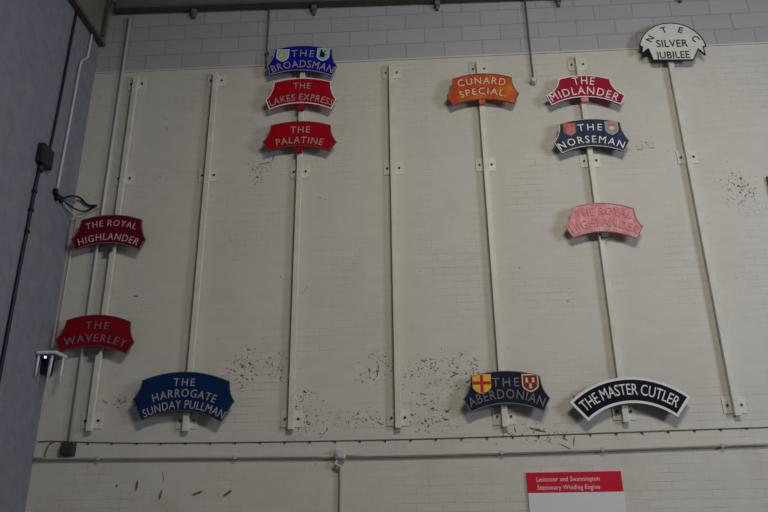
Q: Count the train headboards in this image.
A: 13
